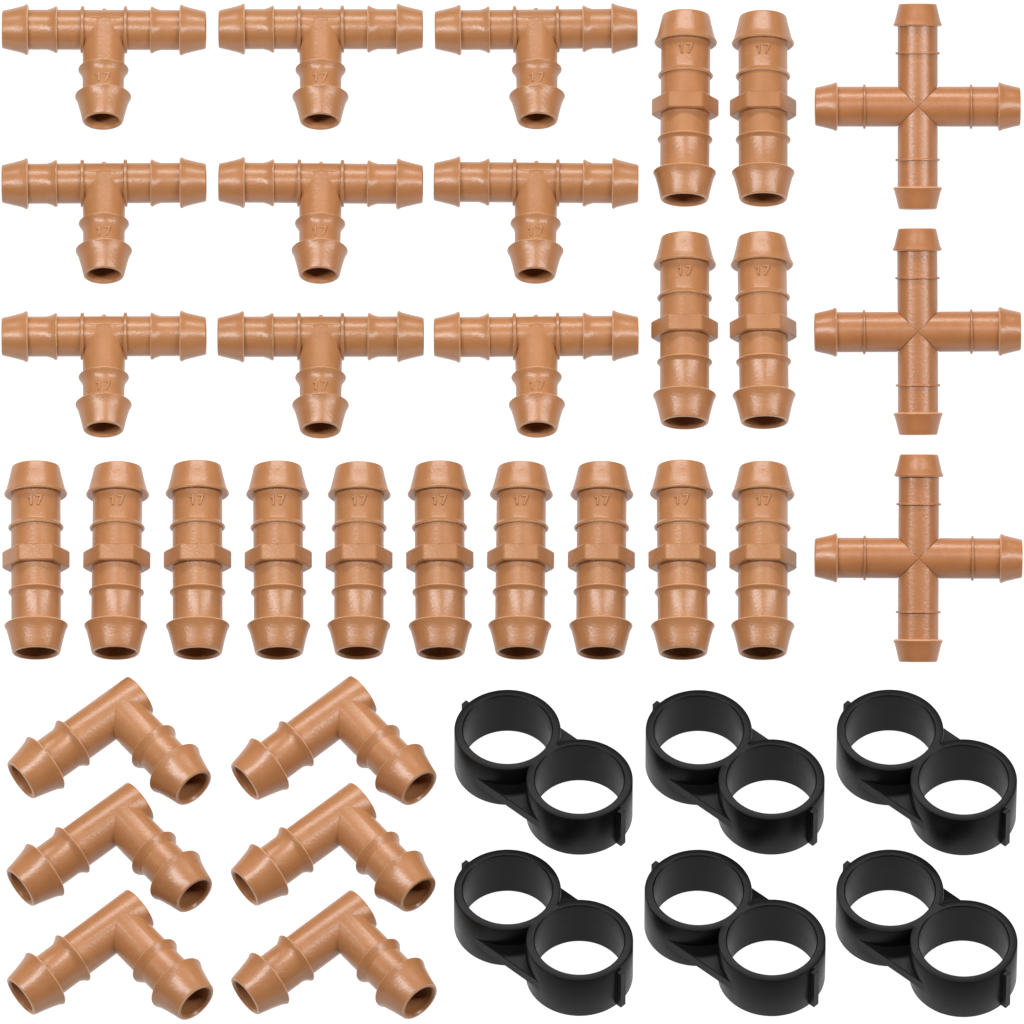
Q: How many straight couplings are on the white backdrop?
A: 14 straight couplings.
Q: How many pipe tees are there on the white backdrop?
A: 9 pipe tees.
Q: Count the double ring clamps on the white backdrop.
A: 6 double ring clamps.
